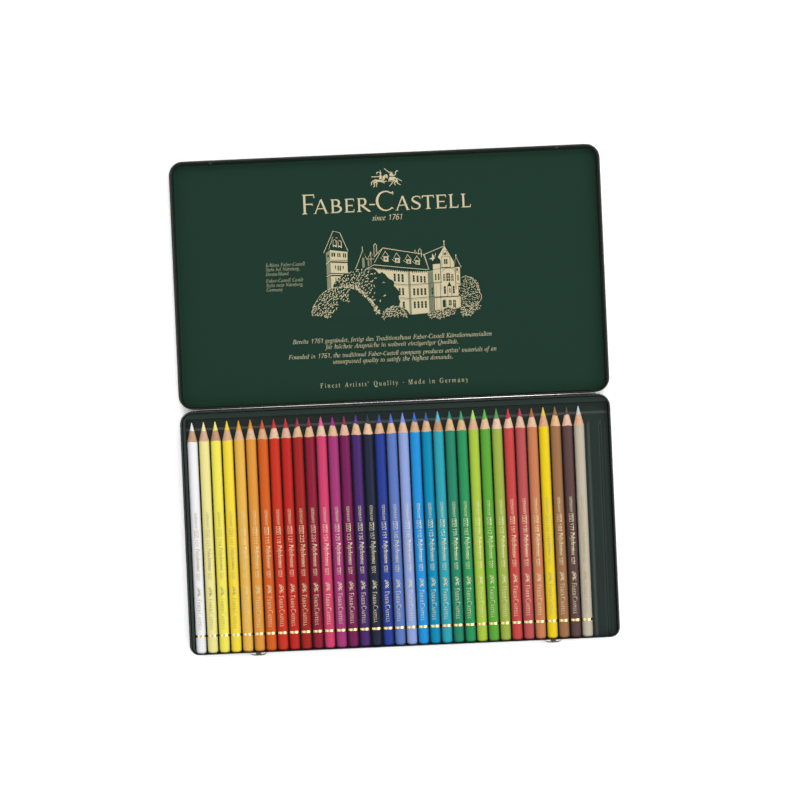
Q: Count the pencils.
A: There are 34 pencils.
